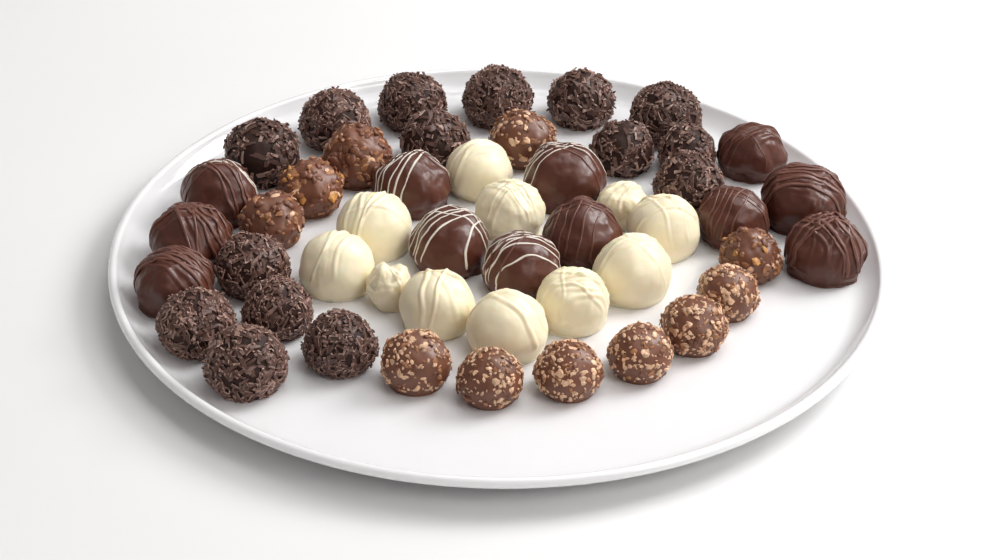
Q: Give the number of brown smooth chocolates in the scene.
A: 12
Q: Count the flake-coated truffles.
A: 15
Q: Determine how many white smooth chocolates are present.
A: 11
